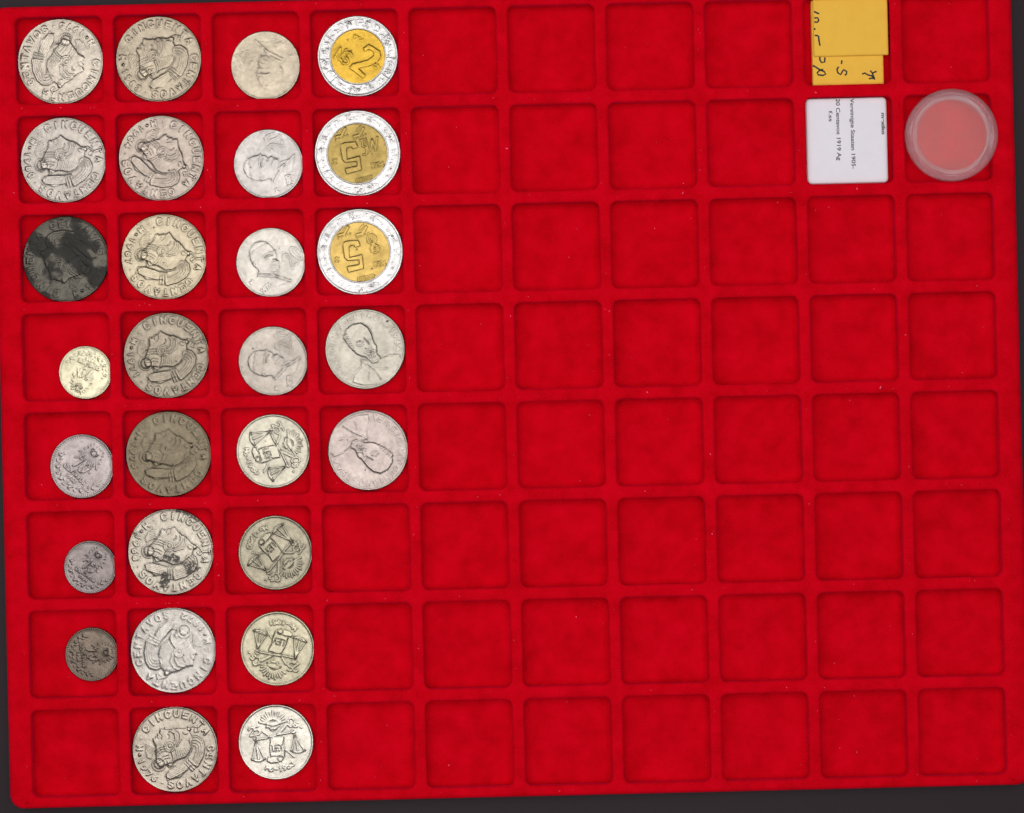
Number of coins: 28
